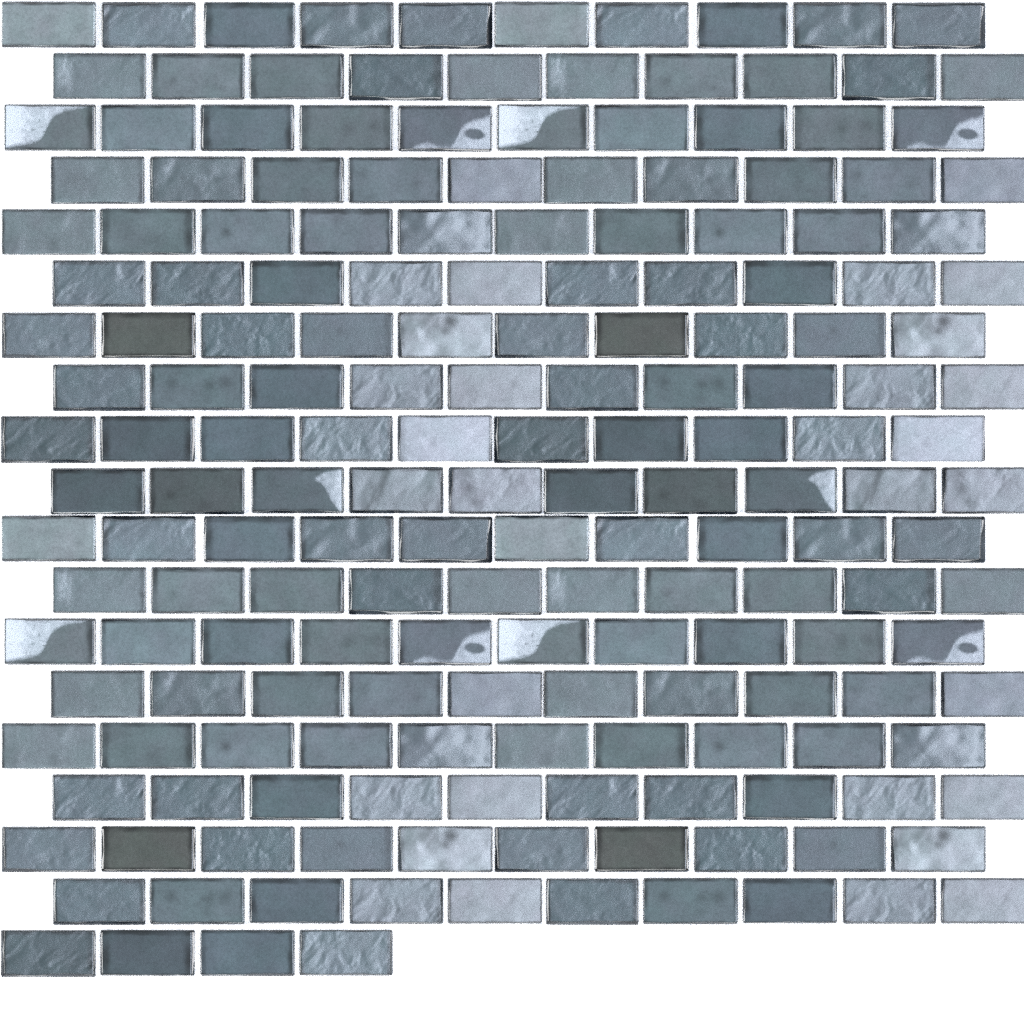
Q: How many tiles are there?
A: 184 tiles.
